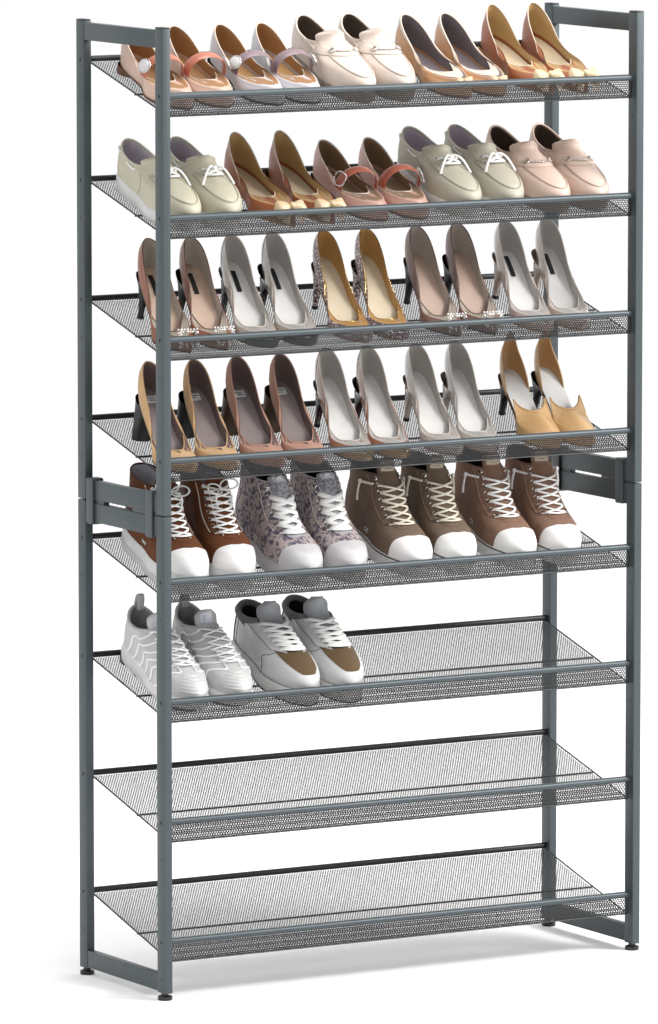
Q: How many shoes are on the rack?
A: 52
